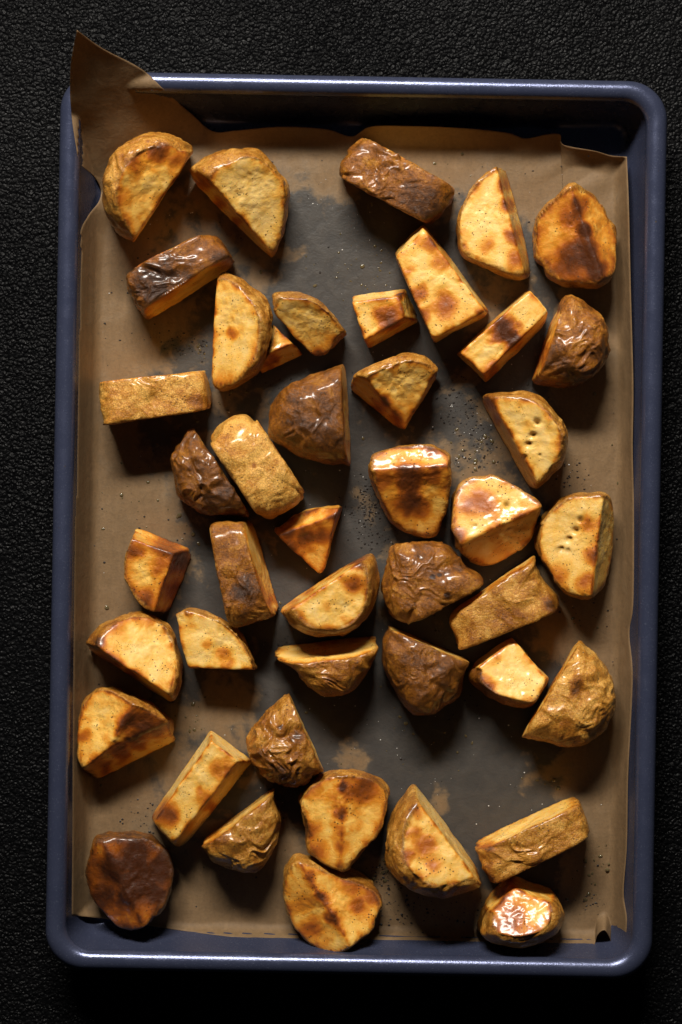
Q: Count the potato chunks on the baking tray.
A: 44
